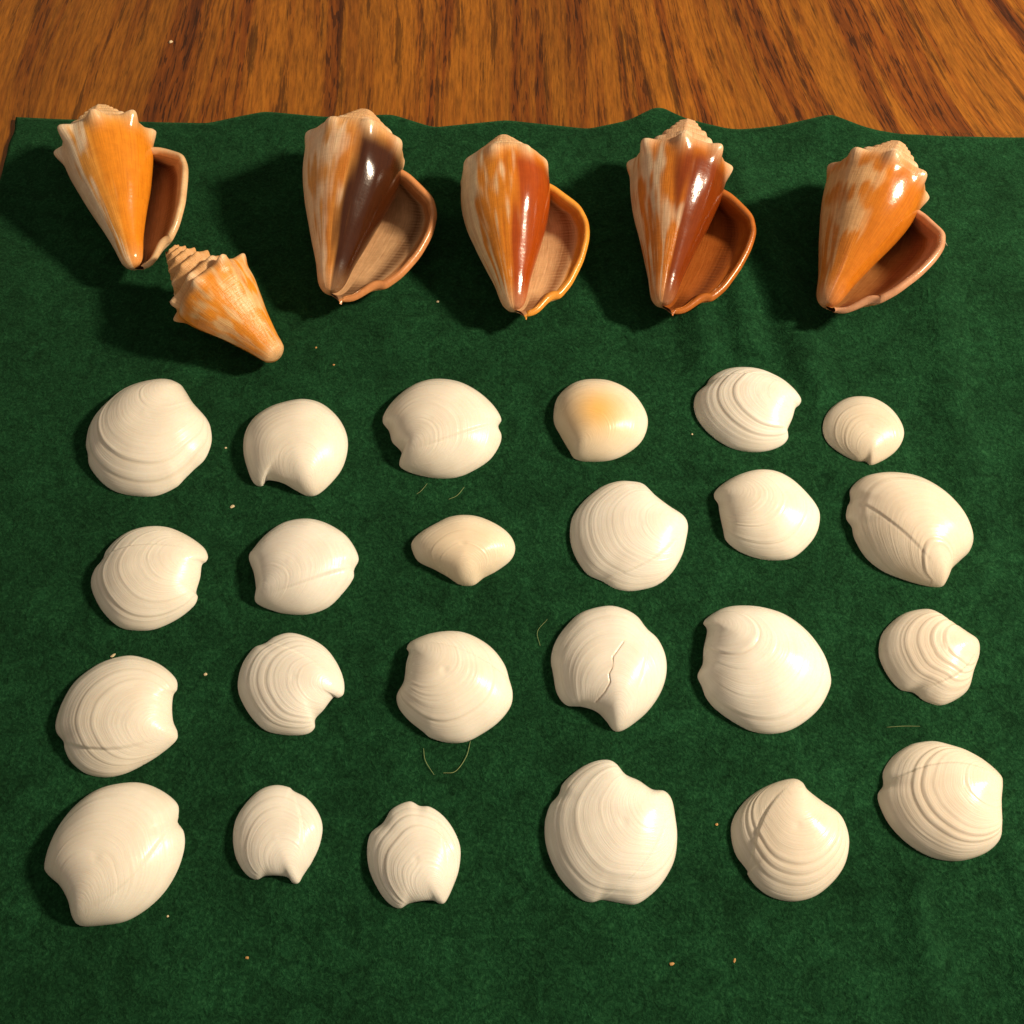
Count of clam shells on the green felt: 24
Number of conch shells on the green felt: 6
